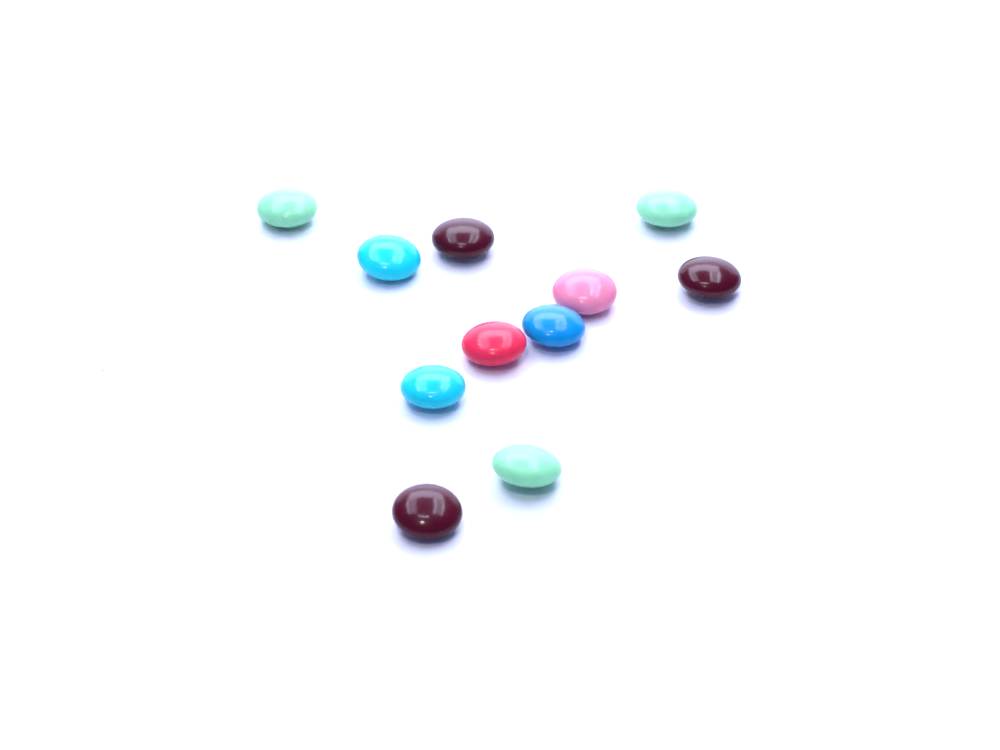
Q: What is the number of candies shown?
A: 11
